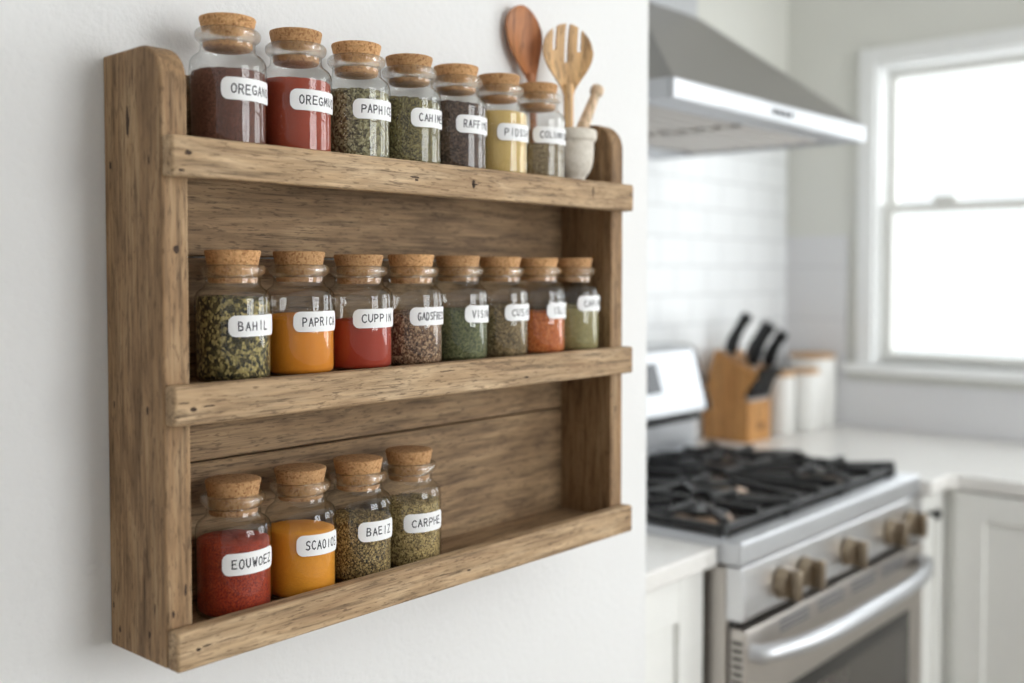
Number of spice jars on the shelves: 19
